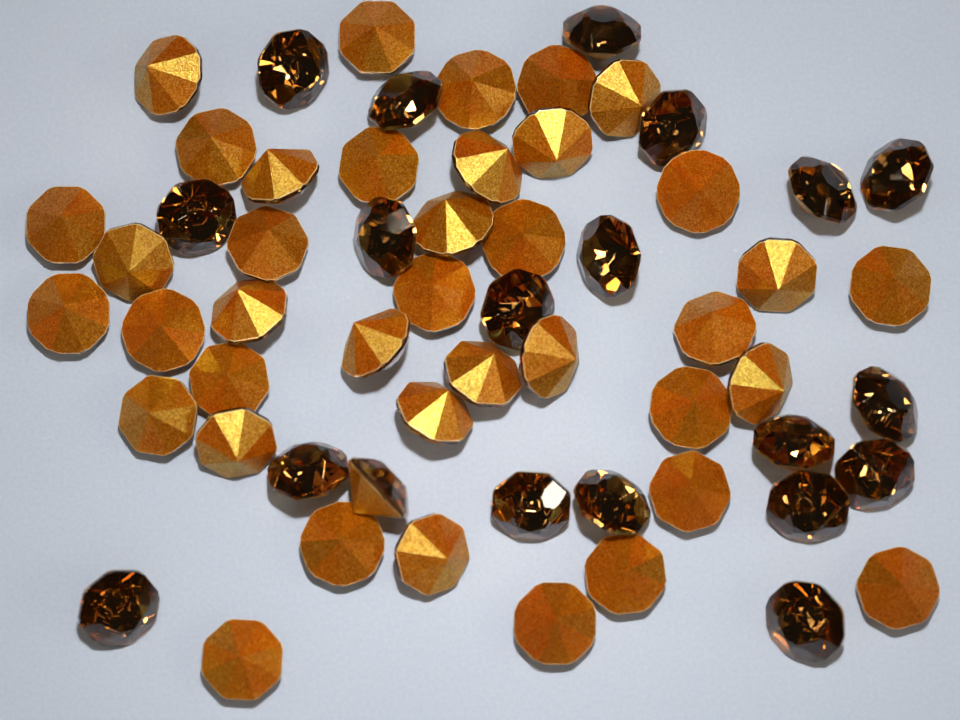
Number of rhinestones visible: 59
